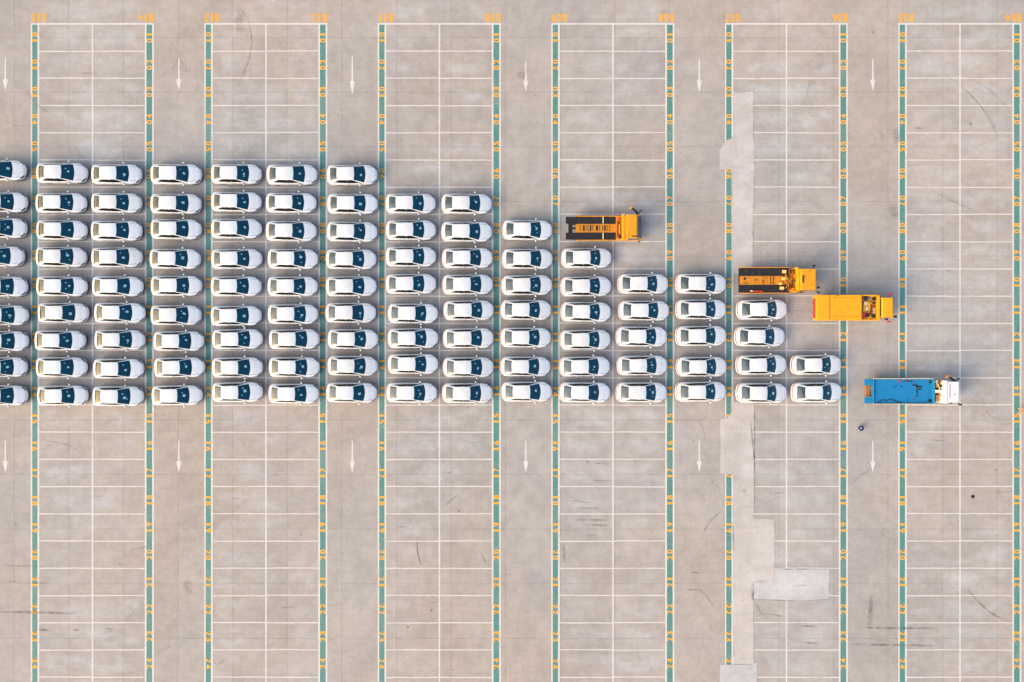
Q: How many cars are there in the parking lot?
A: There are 108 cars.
